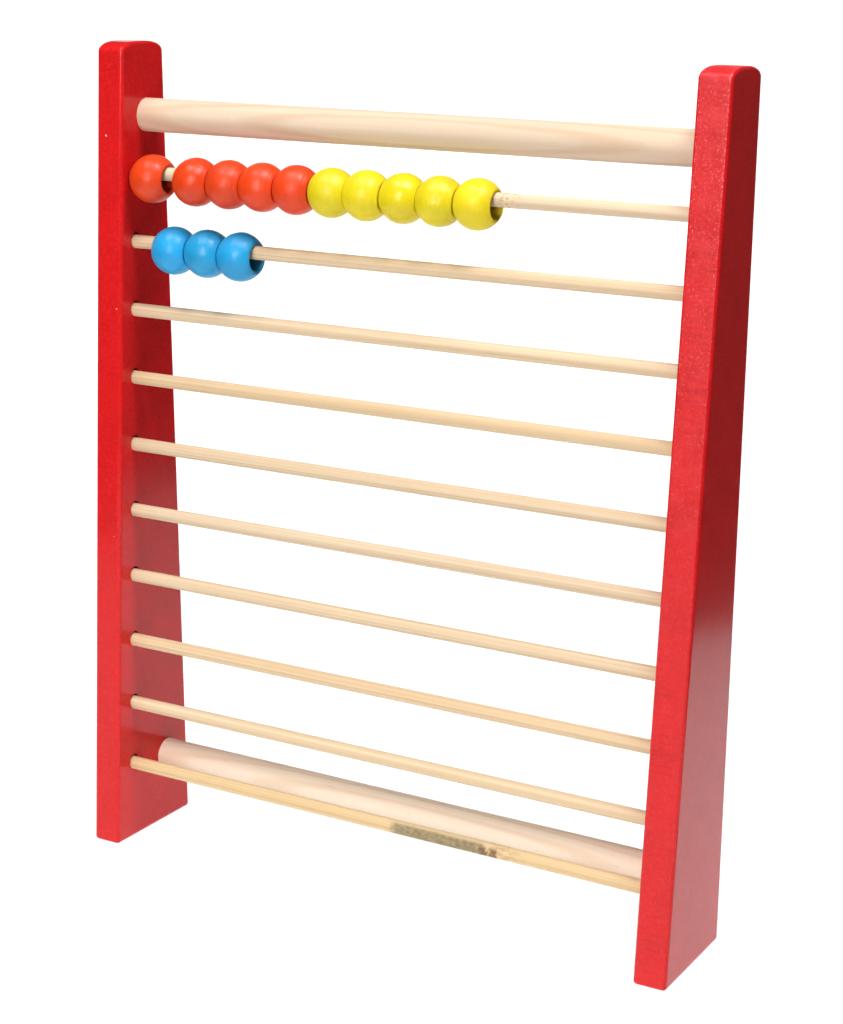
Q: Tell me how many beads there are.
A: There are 13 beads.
